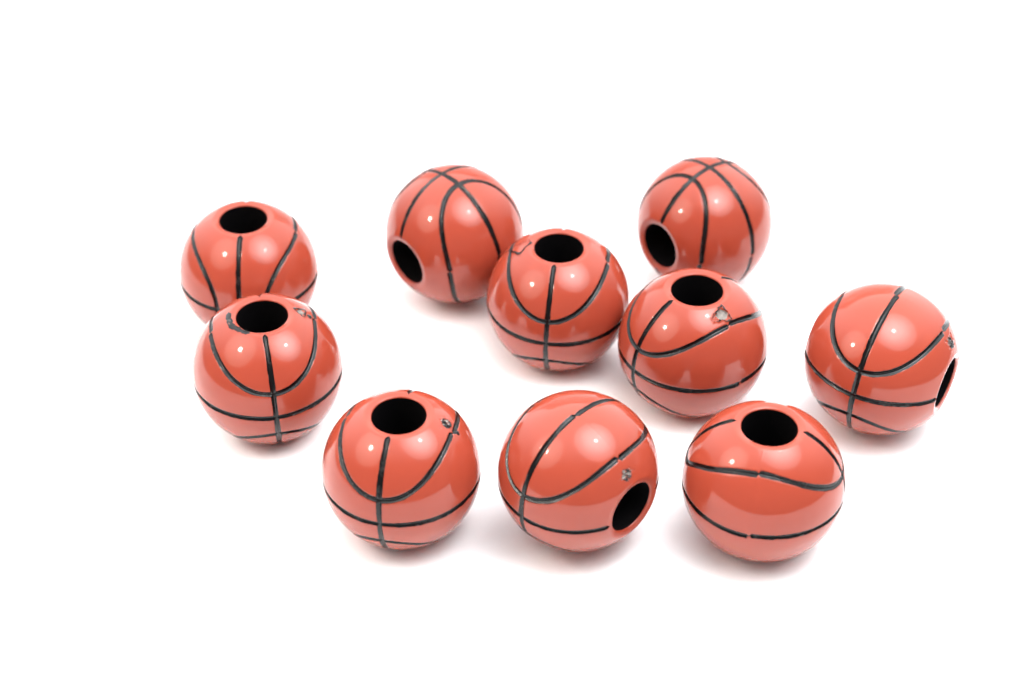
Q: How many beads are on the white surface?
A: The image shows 10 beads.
